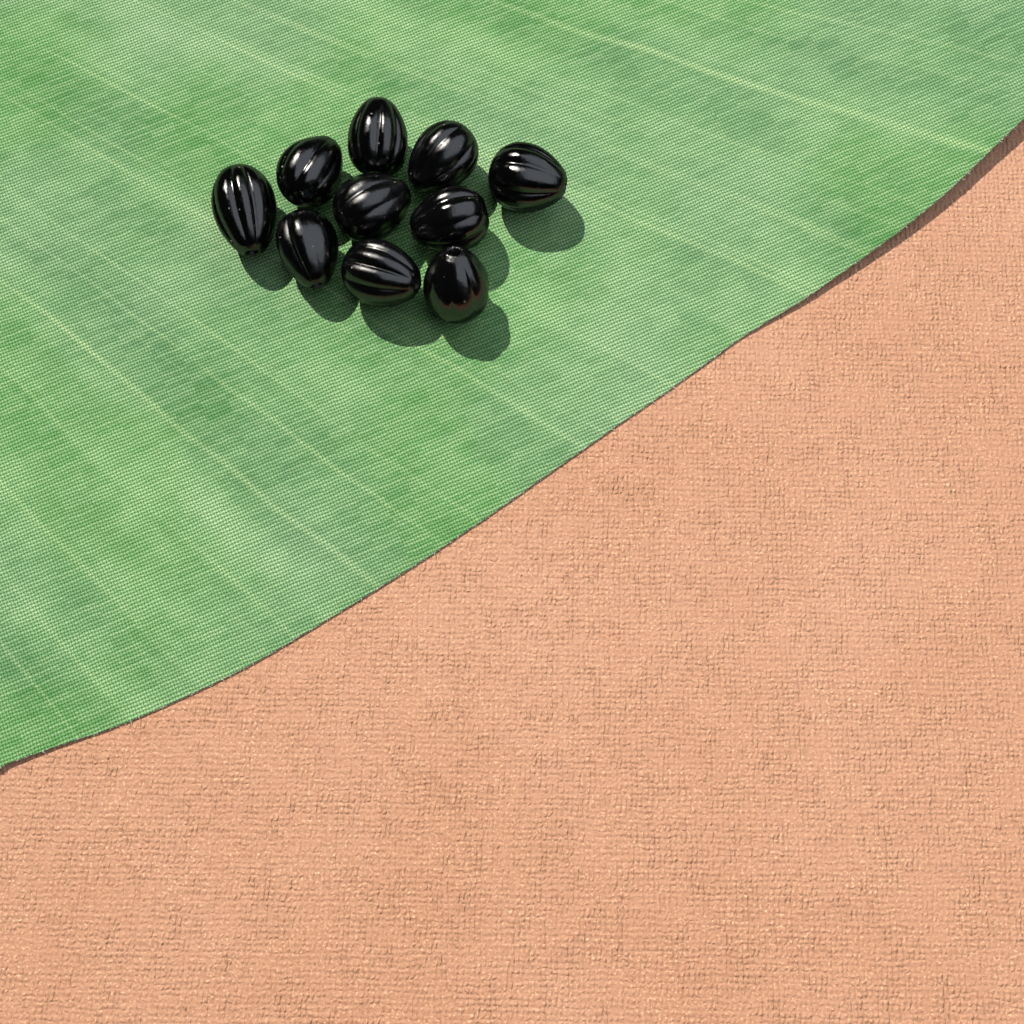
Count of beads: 10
